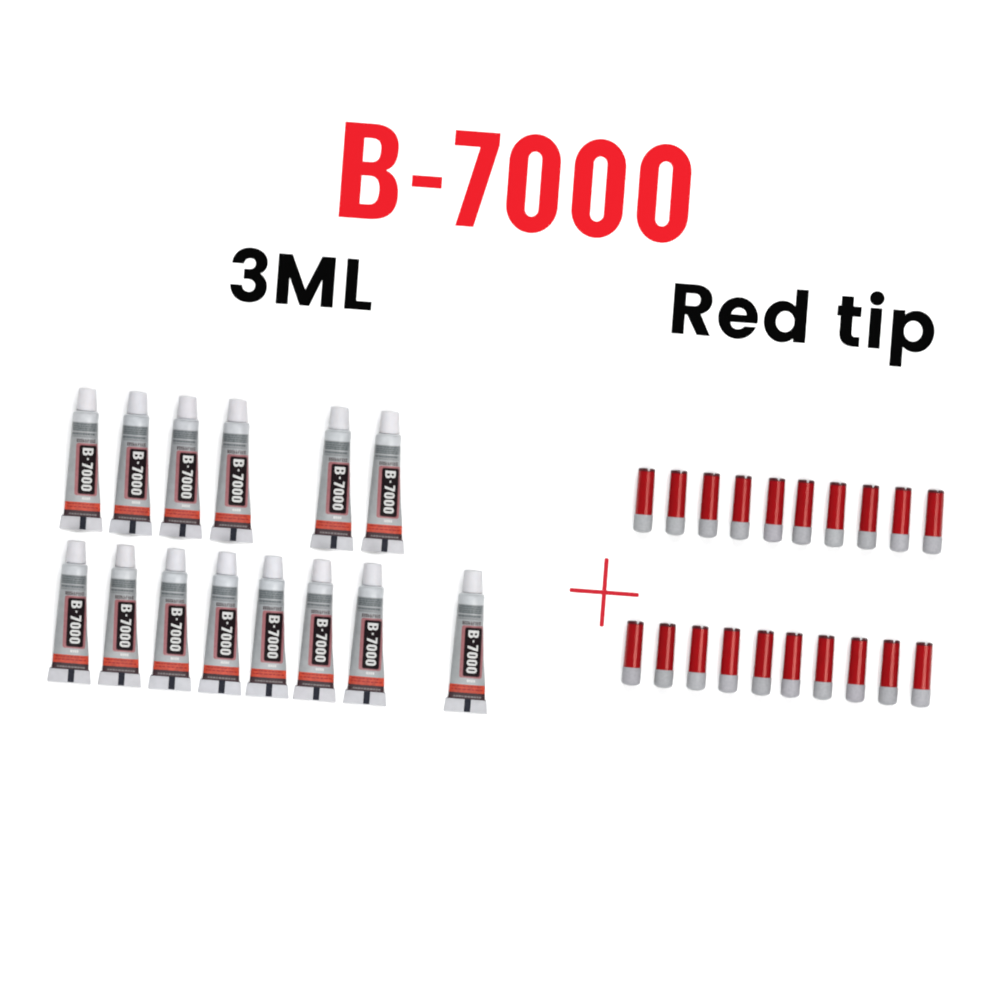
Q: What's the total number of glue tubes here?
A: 14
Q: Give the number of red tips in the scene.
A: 20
